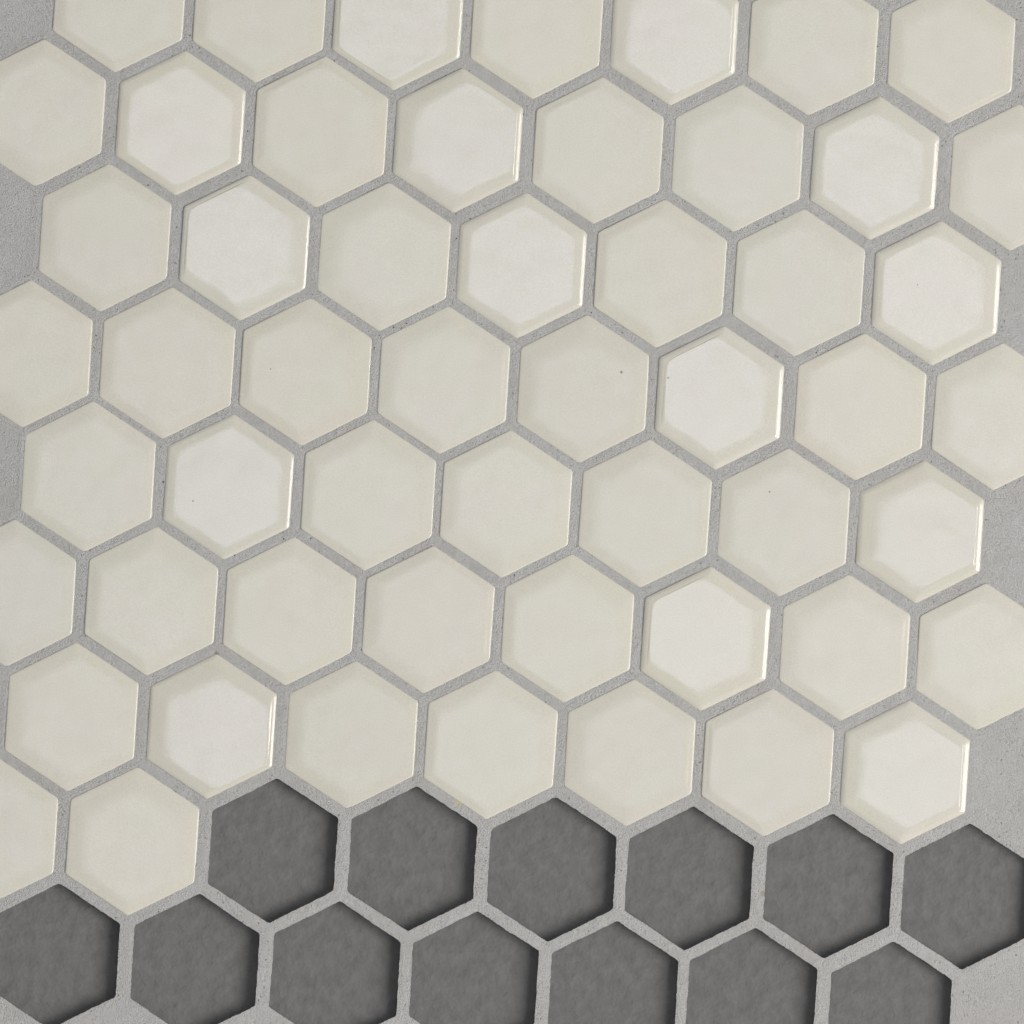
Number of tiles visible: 54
